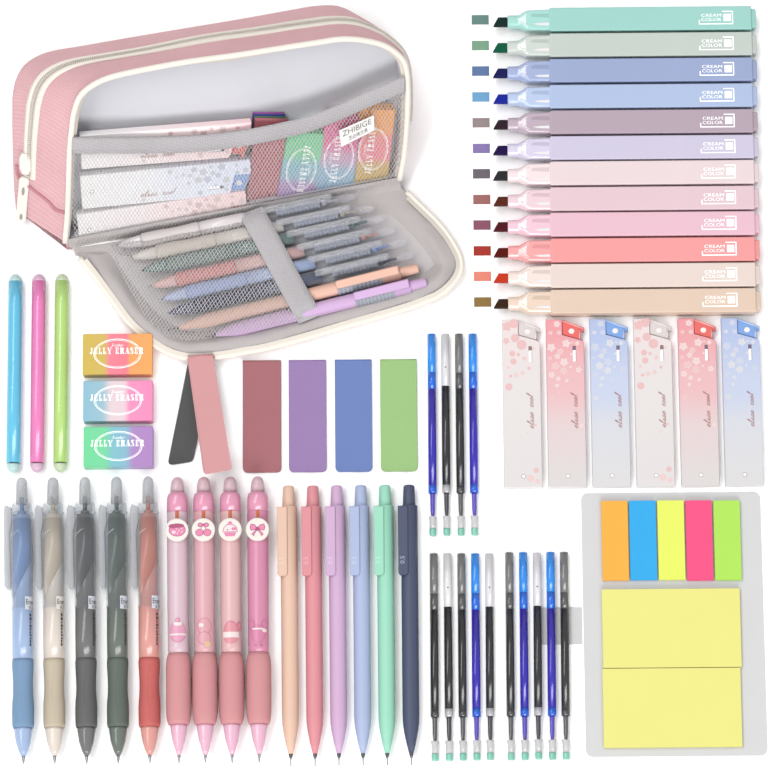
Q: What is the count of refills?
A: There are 14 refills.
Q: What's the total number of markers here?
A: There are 12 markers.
